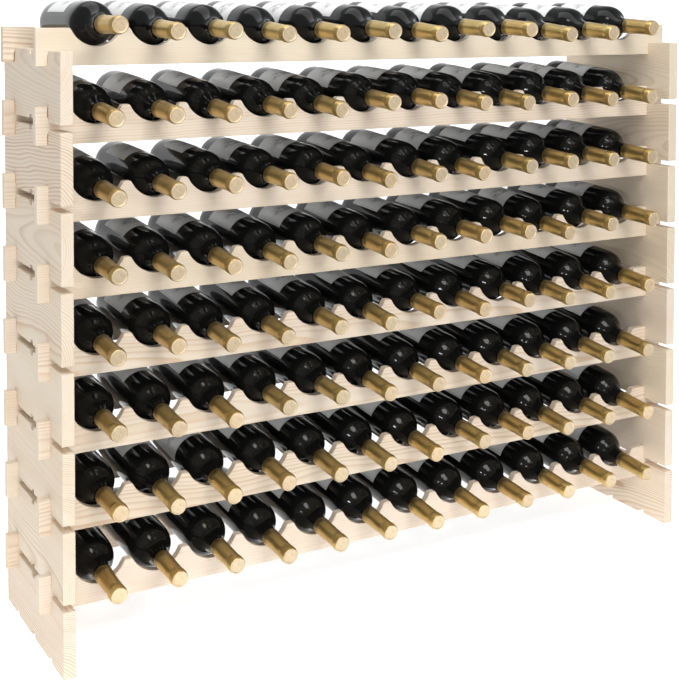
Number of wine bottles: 96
